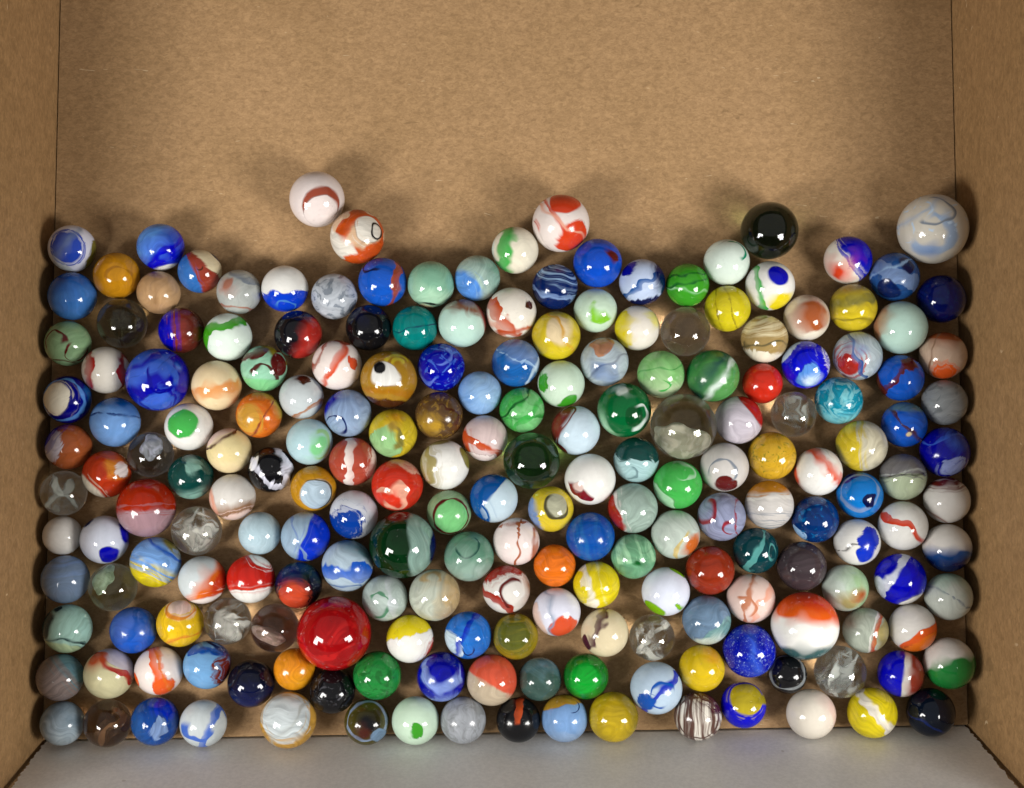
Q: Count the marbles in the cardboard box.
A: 200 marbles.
